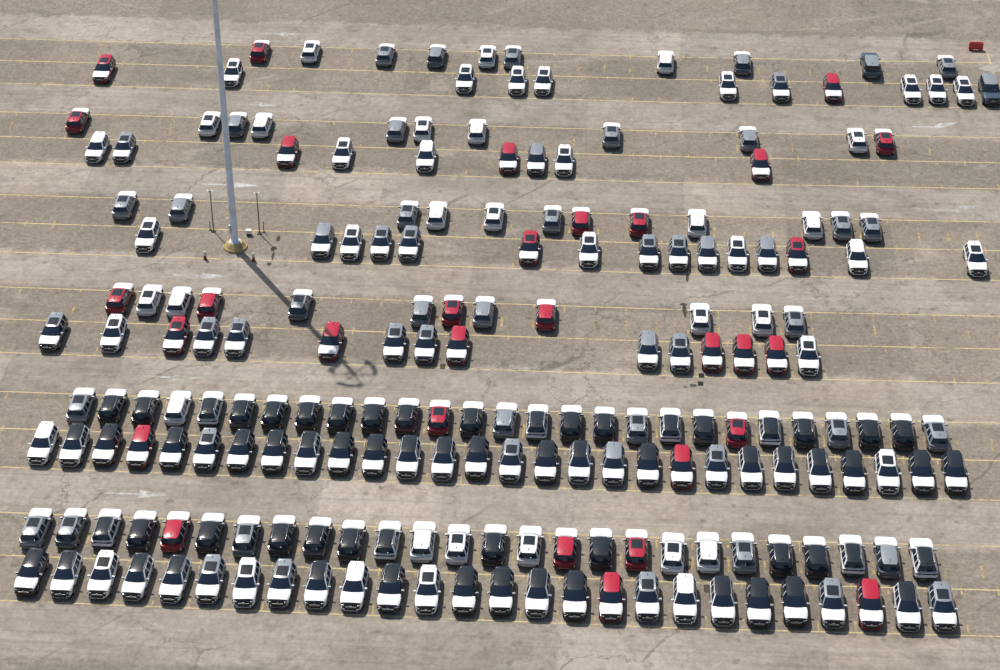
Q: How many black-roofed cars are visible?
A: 66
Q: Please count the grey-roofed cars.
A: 57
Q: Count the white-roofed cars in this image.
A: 49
